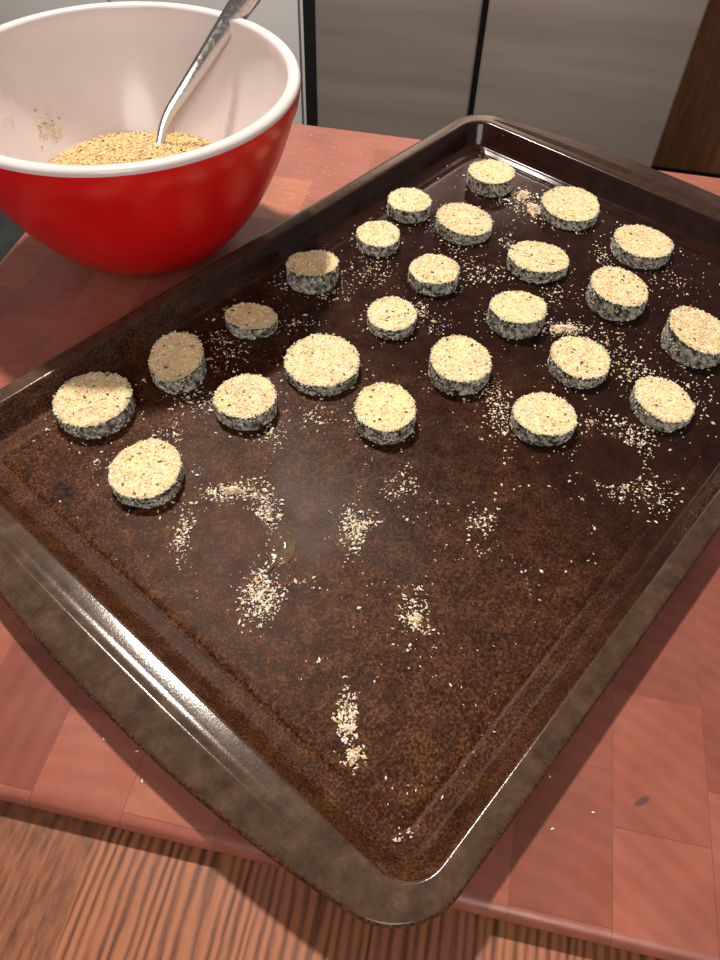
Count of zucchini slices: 24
